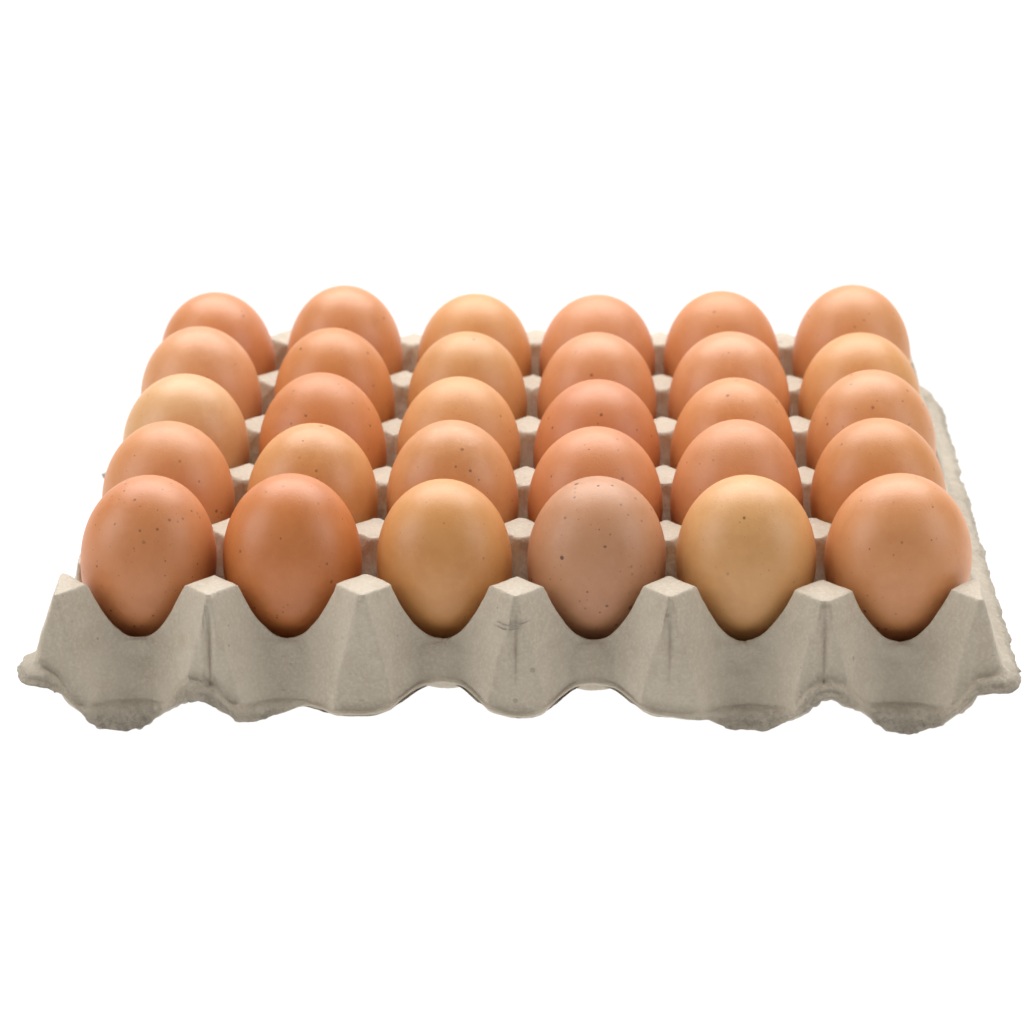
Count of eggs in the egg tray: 30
